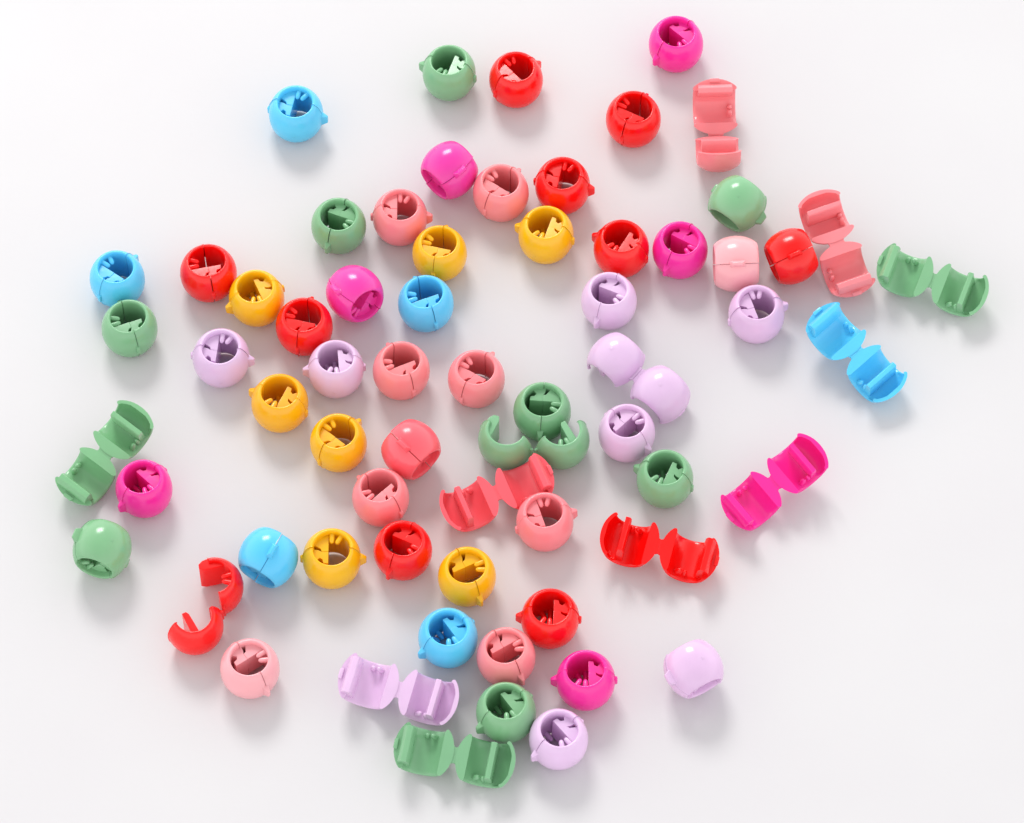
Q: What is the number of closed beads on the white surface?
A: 52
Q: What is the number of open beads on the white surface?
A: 13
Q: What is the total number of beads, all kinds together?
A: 65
